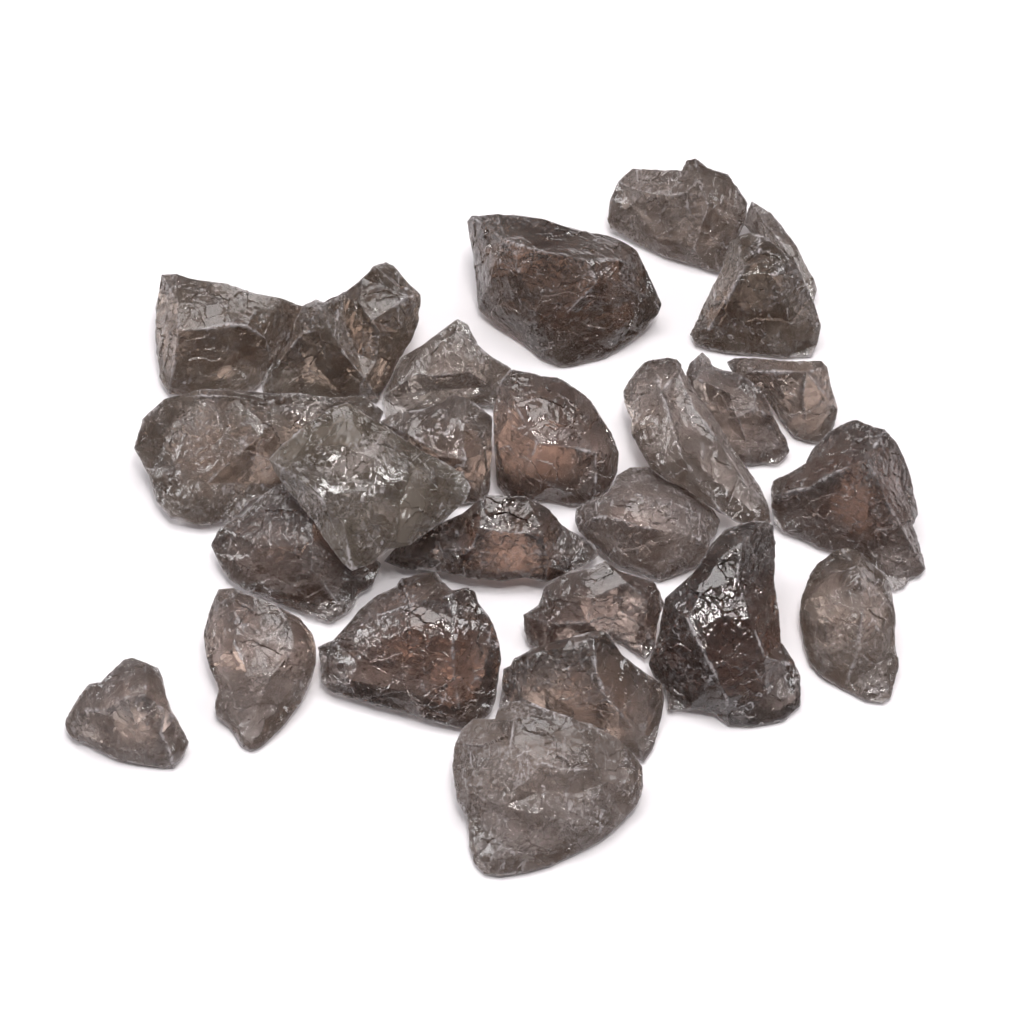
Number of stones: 26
